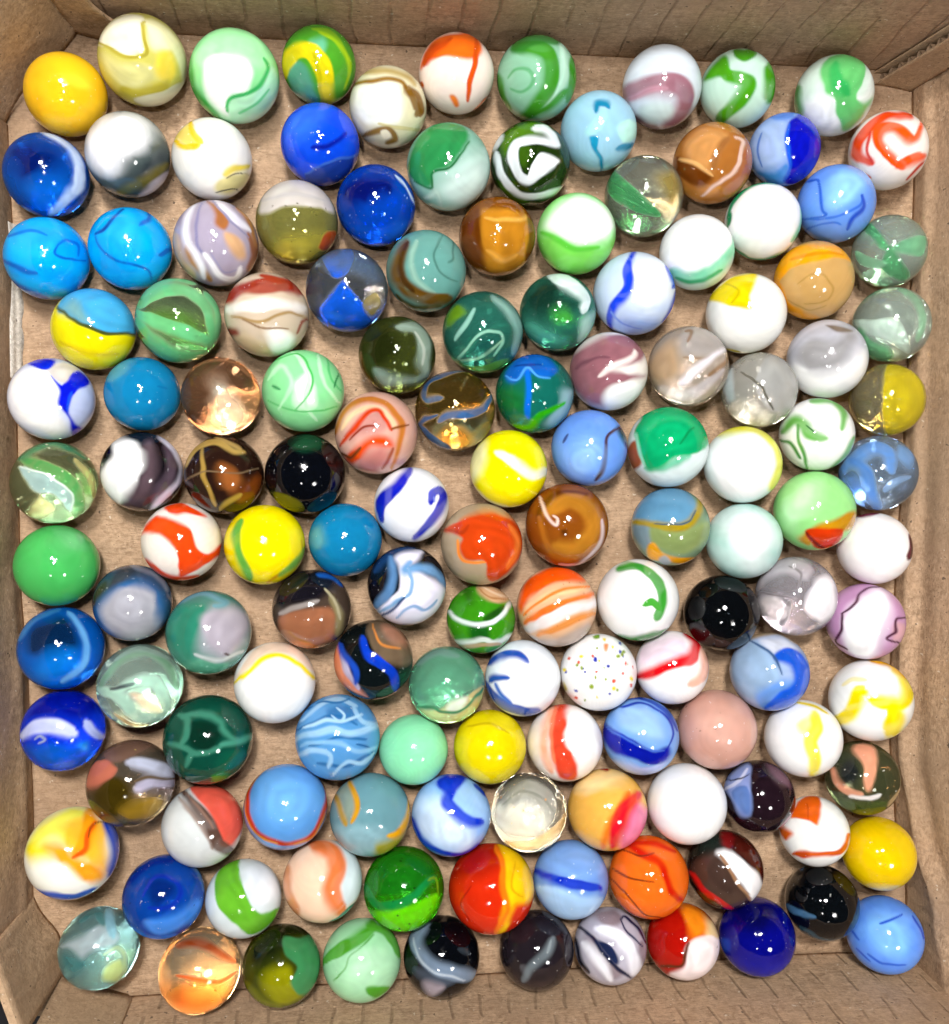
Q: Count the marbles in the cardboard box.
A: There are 138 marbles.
